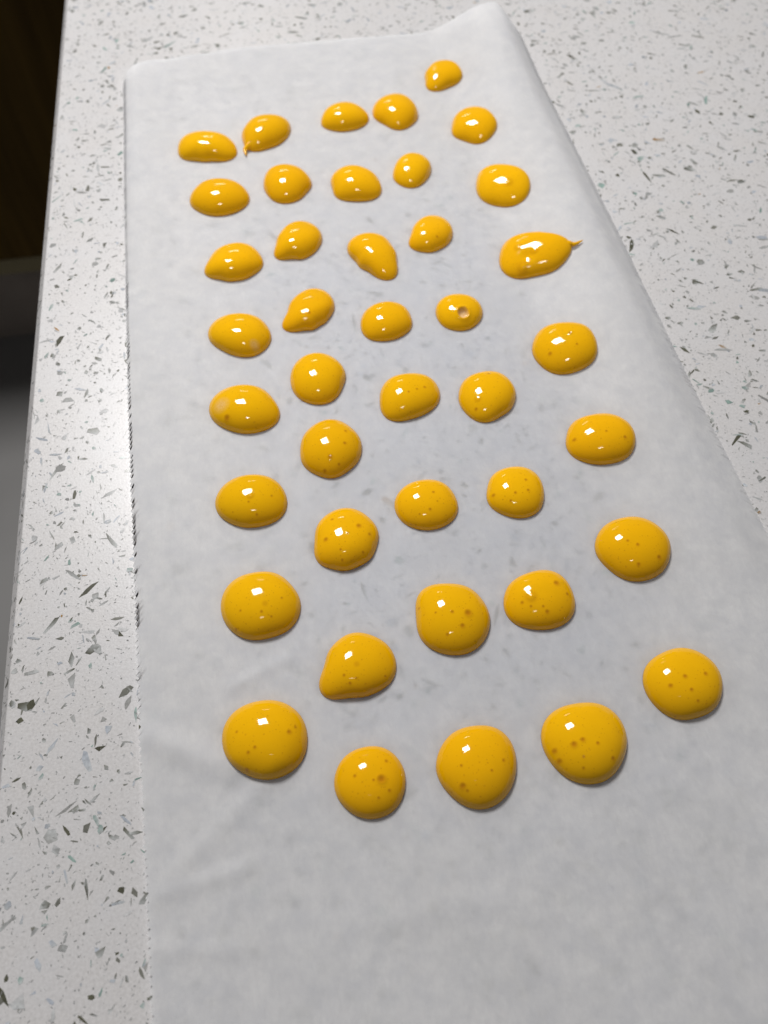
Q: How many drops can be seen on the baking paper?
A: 41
